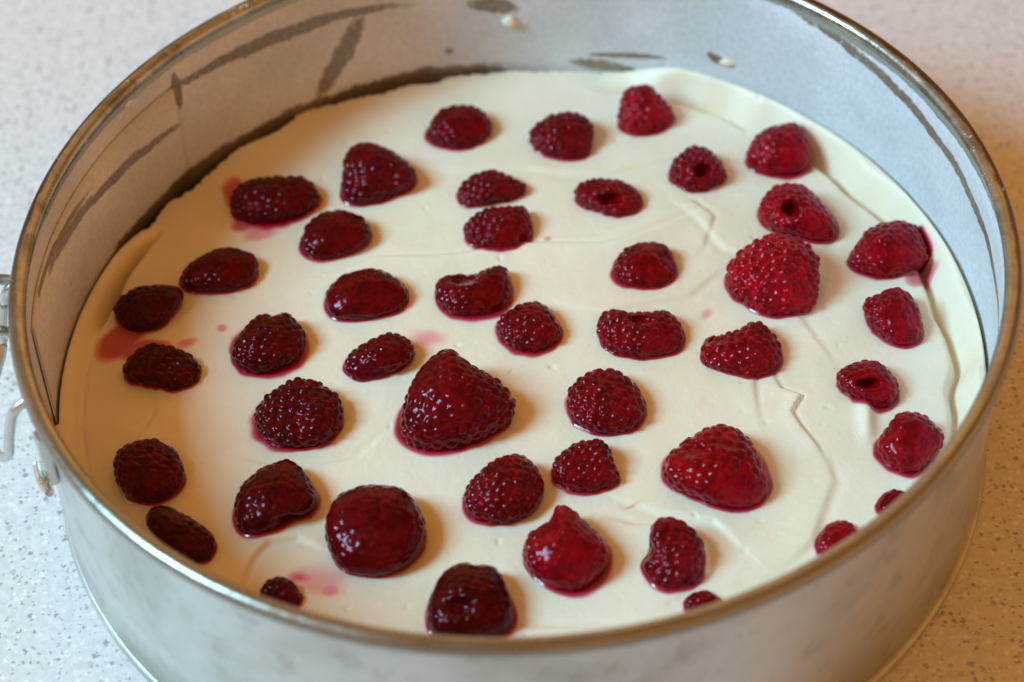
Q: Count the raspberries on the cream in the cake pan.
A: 45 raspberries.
